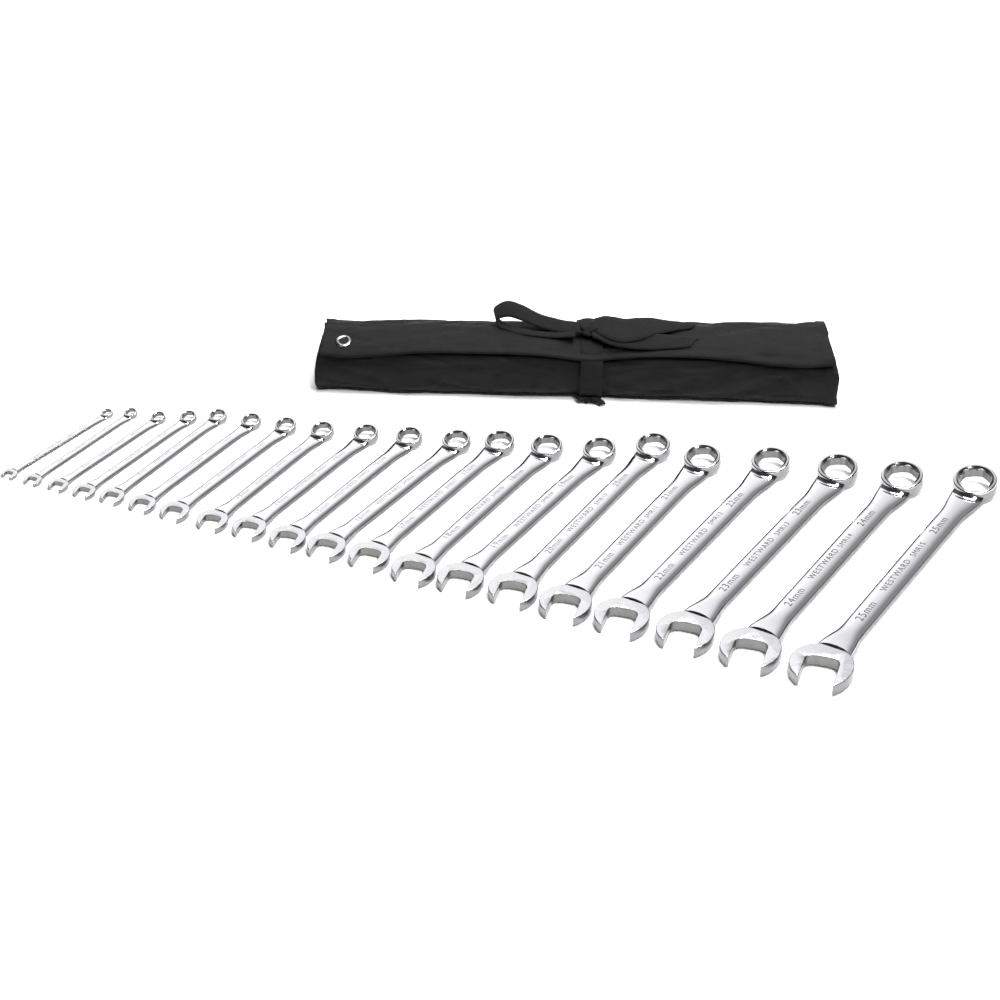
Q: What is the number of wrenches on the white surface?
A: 20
